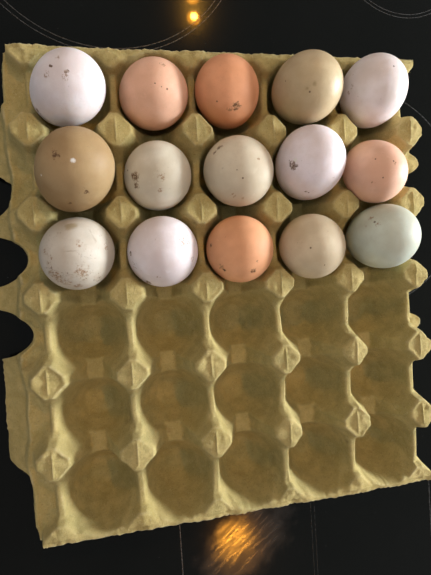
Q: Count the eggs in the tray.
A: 15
